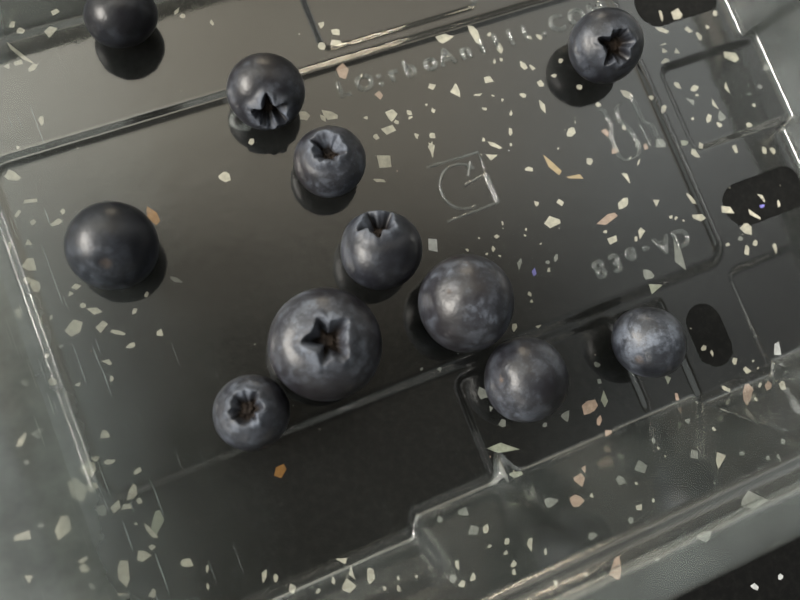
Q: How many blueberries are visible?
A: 11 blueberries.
